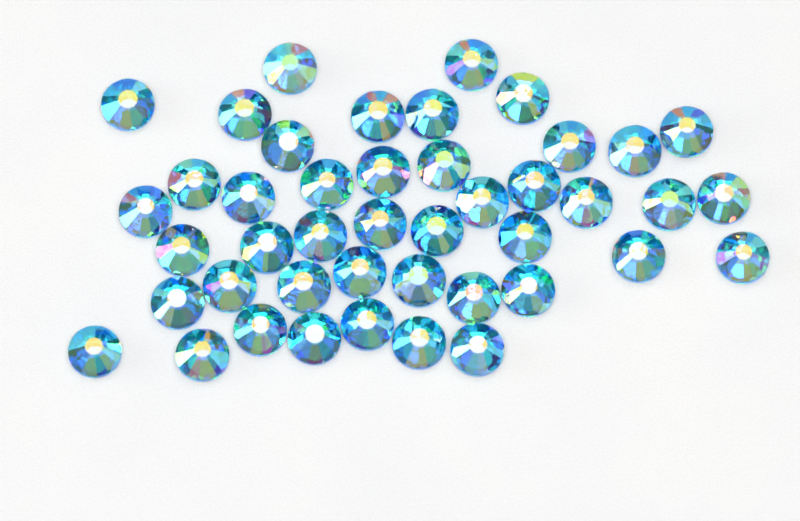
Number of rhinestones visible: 44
